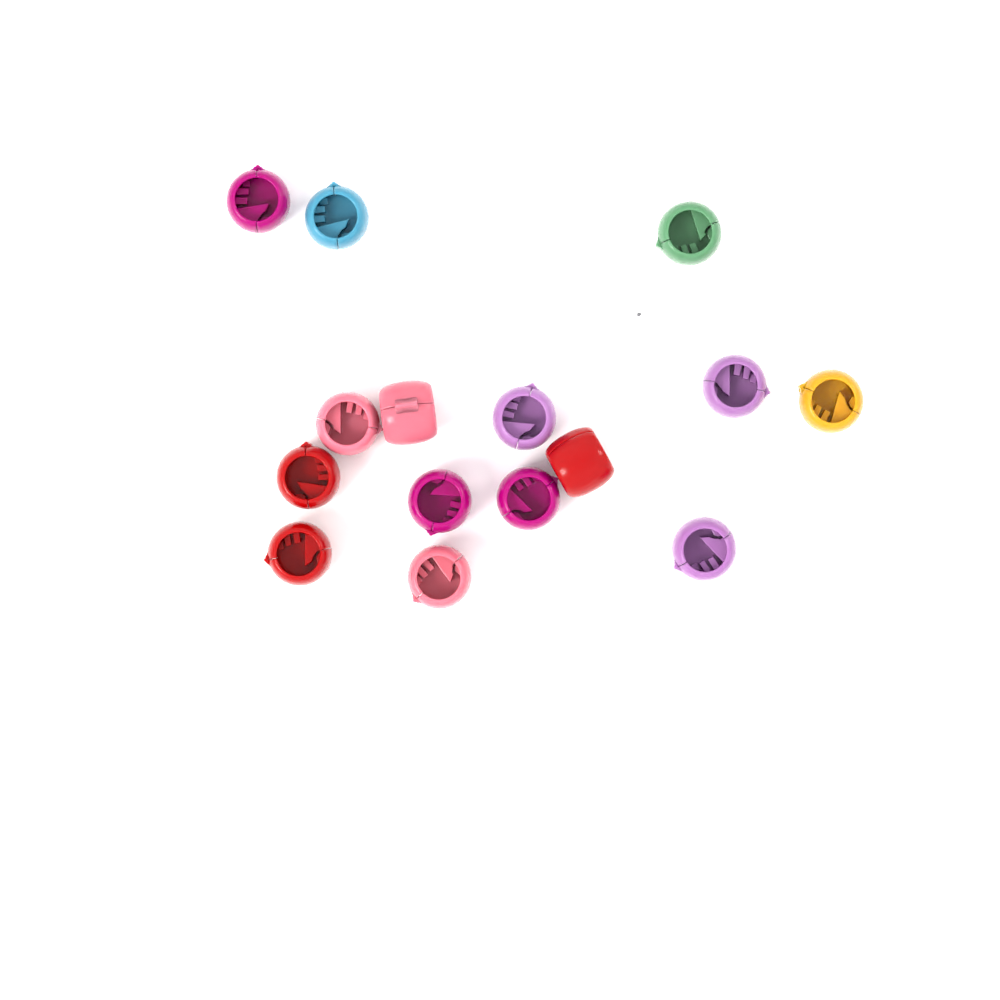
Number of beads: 15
